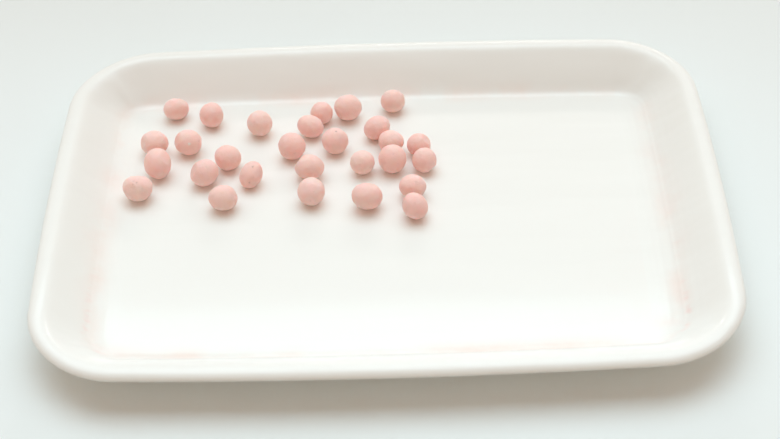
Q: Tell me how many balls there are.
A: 28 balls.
